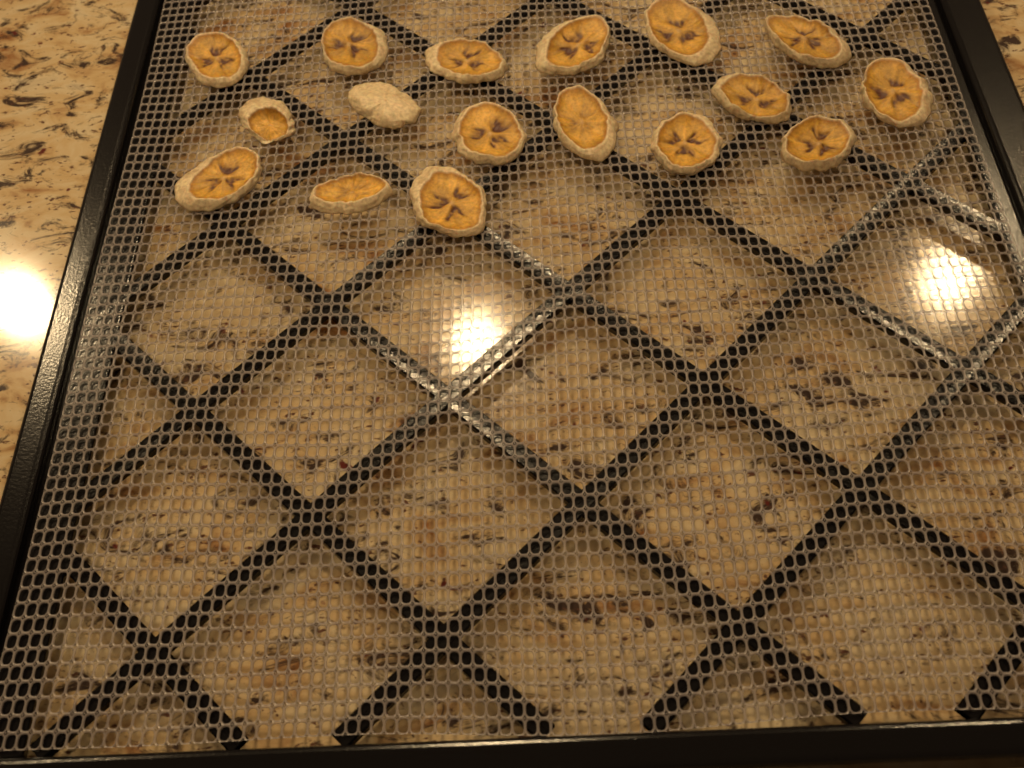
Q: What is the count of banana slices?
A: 17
